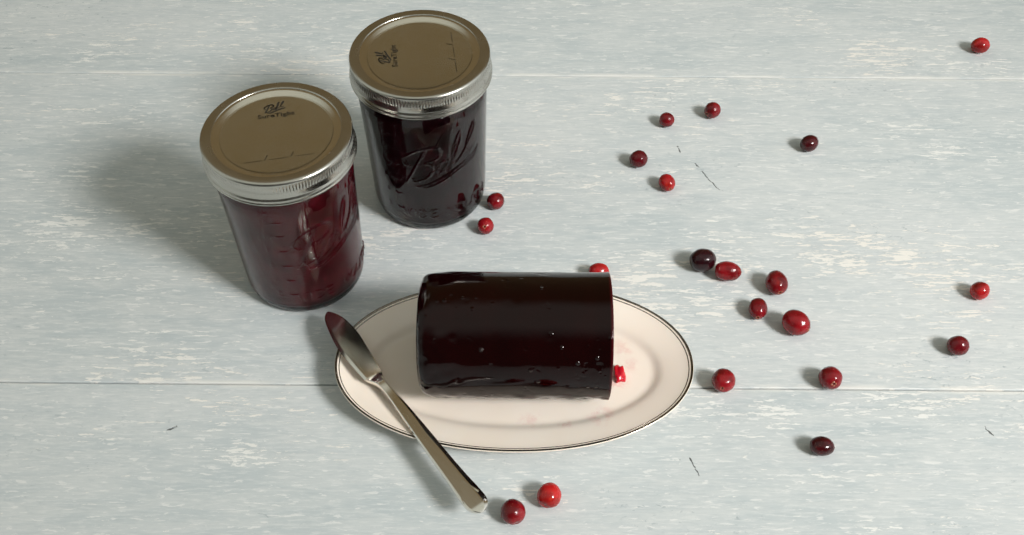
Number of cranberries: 21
